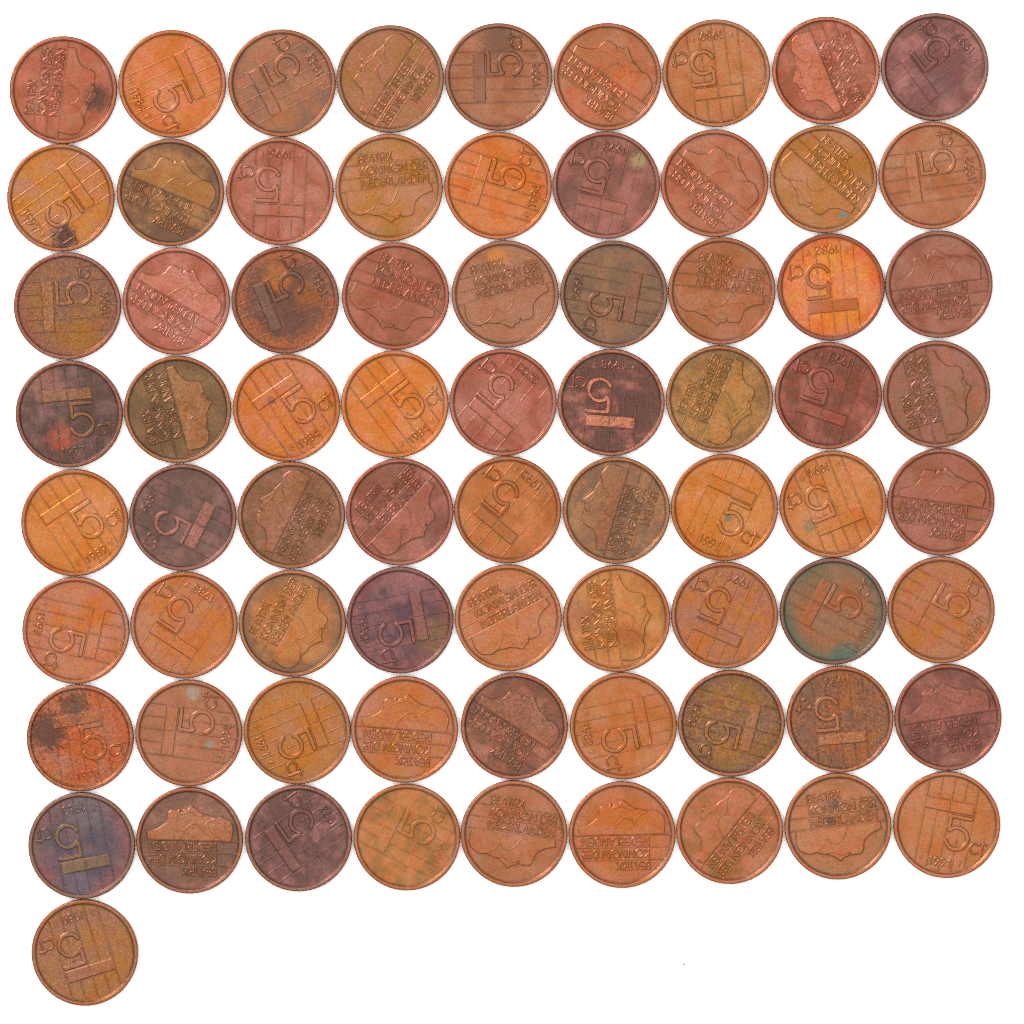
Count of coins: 73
